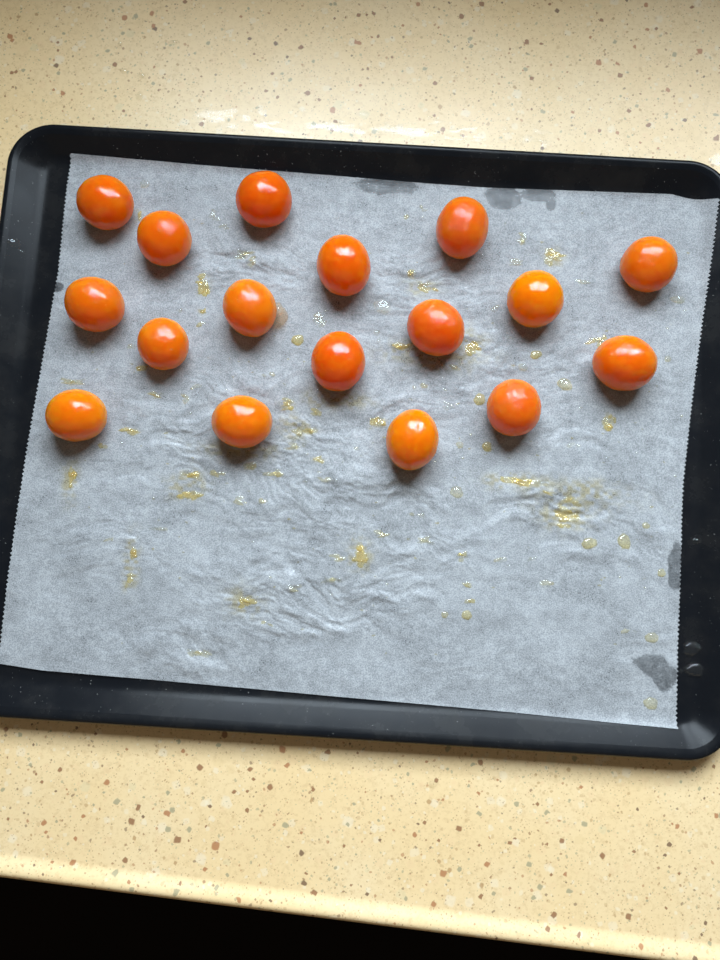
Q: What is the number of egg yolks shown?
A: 17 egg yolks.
